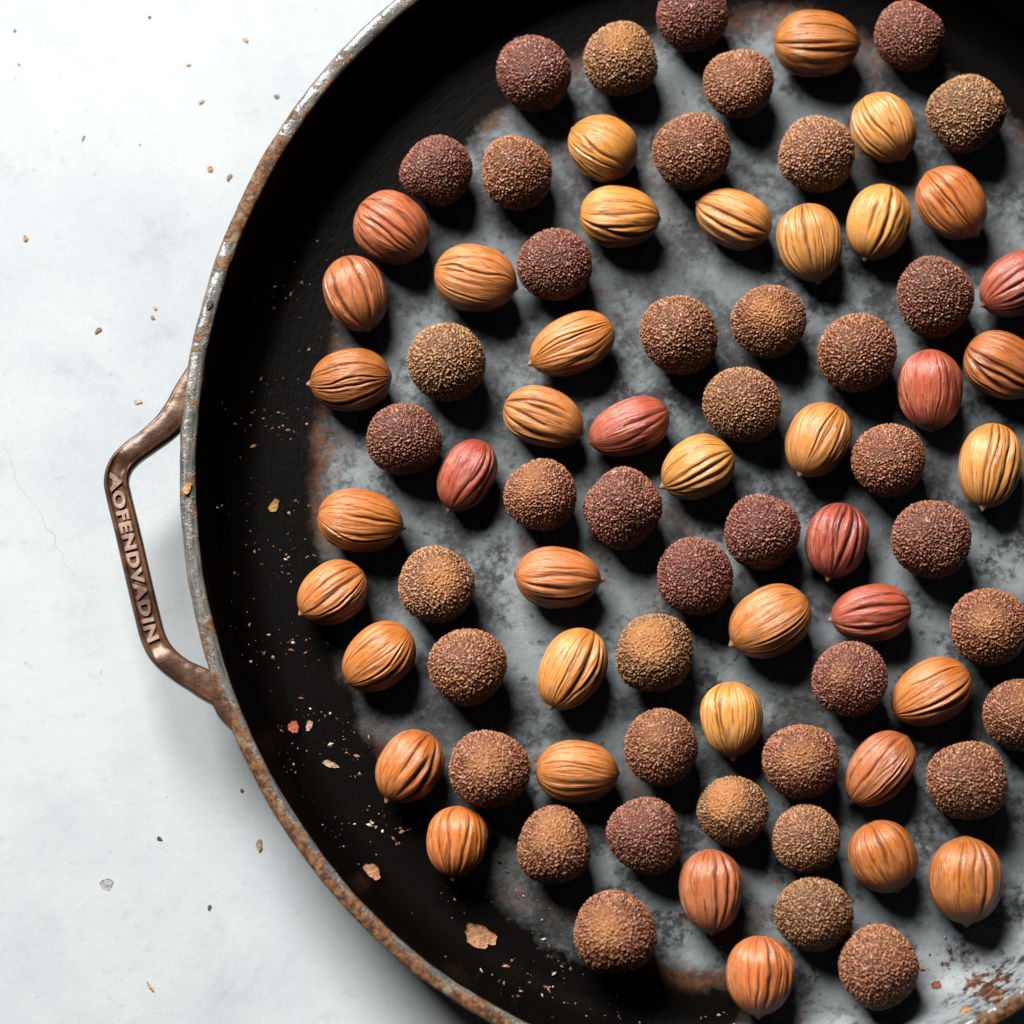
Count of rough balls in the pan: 41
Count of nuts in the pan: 40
